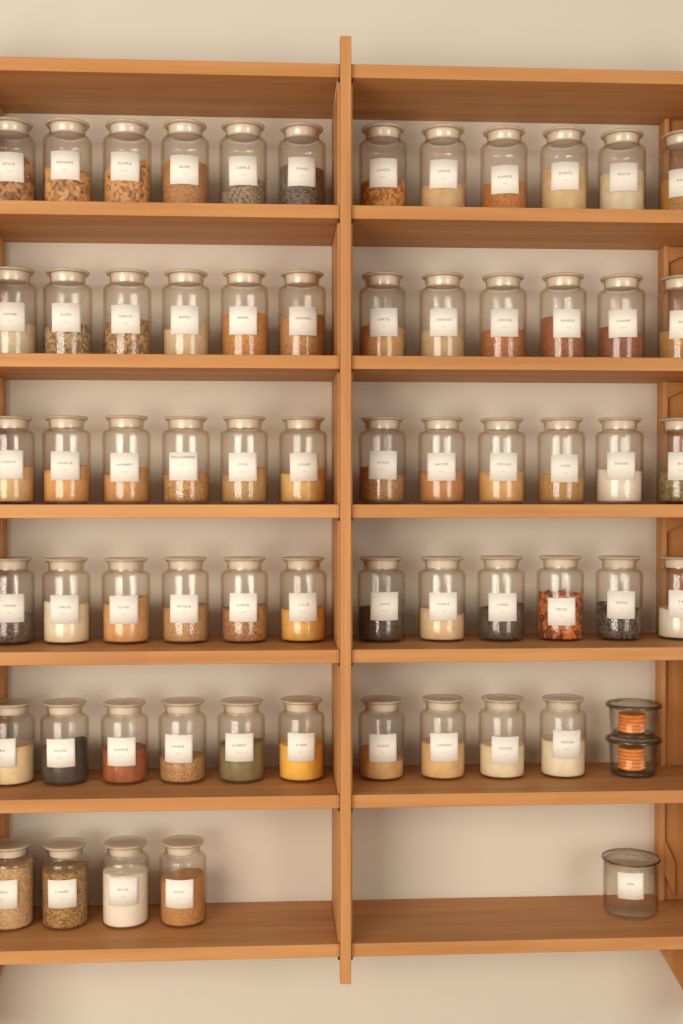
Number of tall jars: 62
